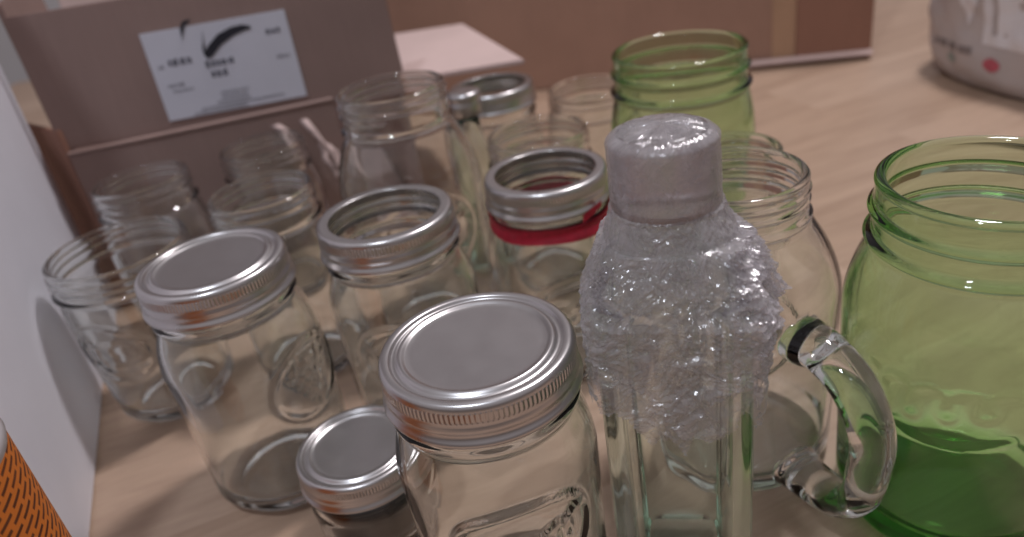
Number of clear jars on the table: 15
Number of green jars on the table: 2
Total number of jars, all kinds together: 17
